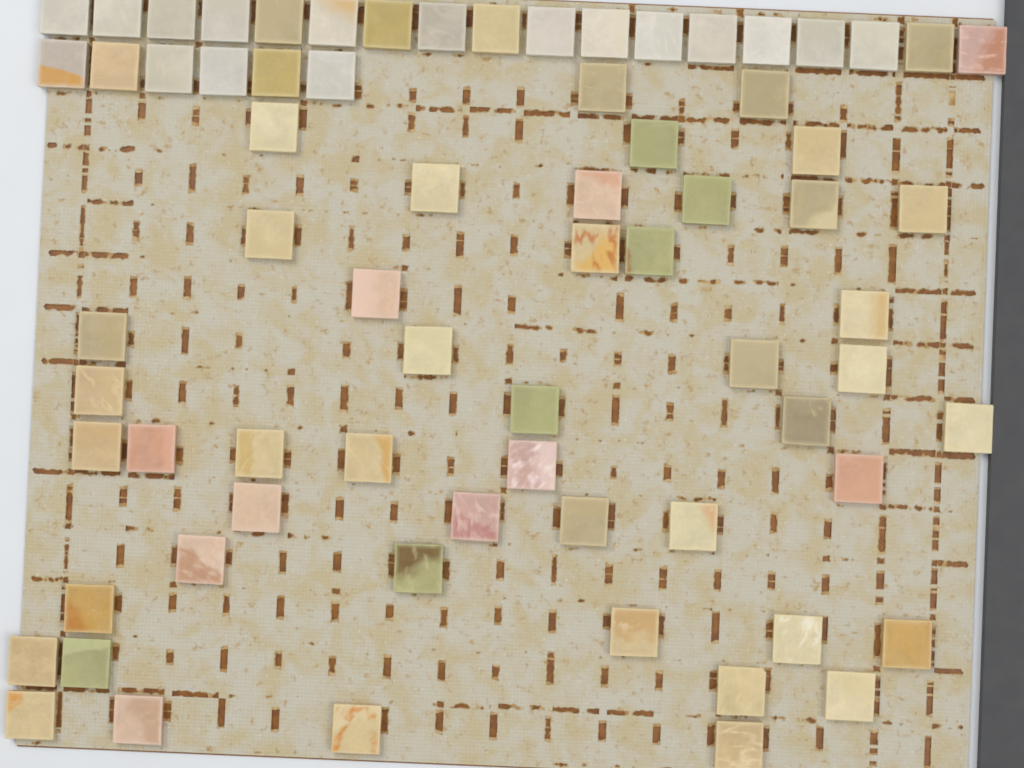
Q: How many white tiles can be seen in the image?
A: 17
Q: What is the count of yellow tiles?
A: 38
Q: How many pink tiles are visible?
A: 10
